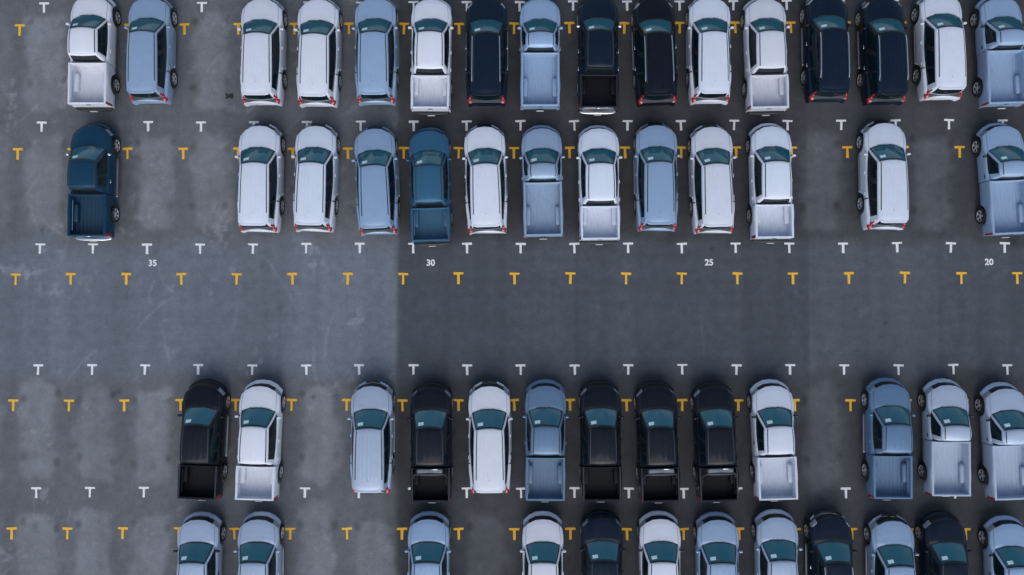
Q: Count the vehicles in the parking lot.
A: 54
